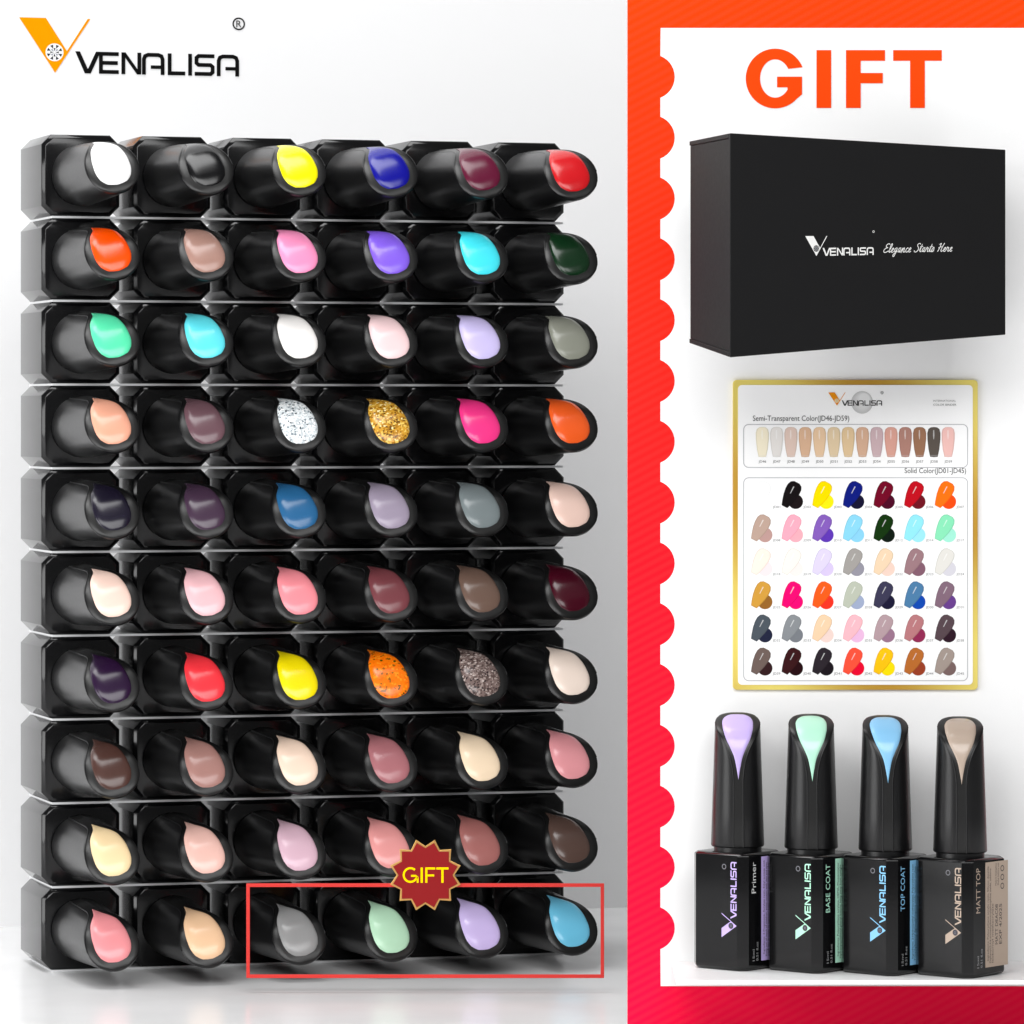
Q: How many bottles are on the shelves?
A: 64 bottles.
